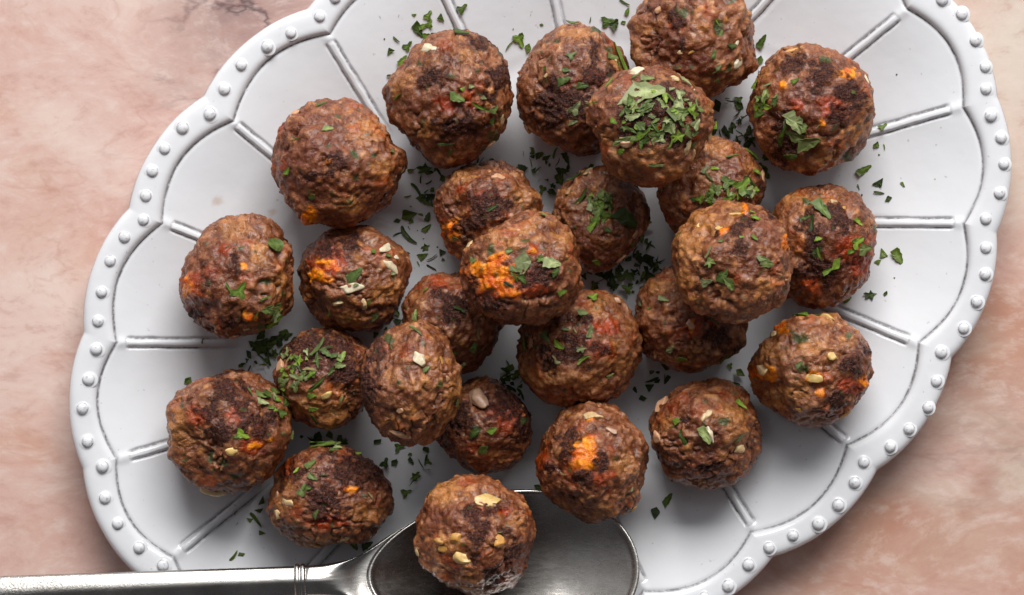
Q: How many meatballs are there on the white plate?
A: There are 26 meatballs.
